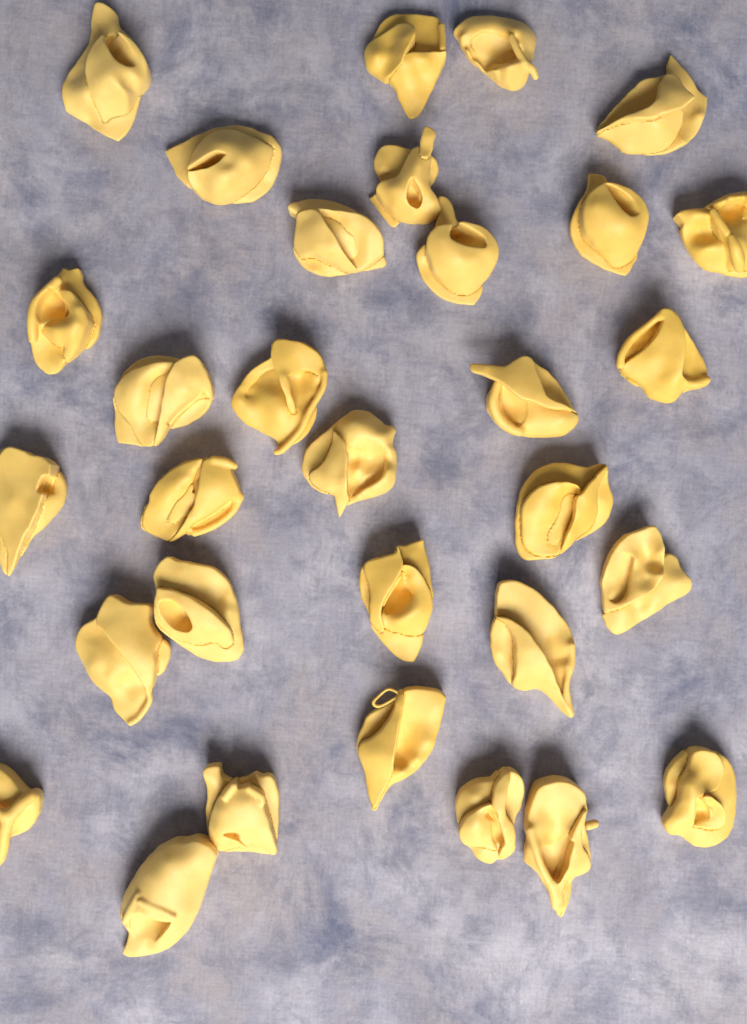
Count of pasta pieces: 31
